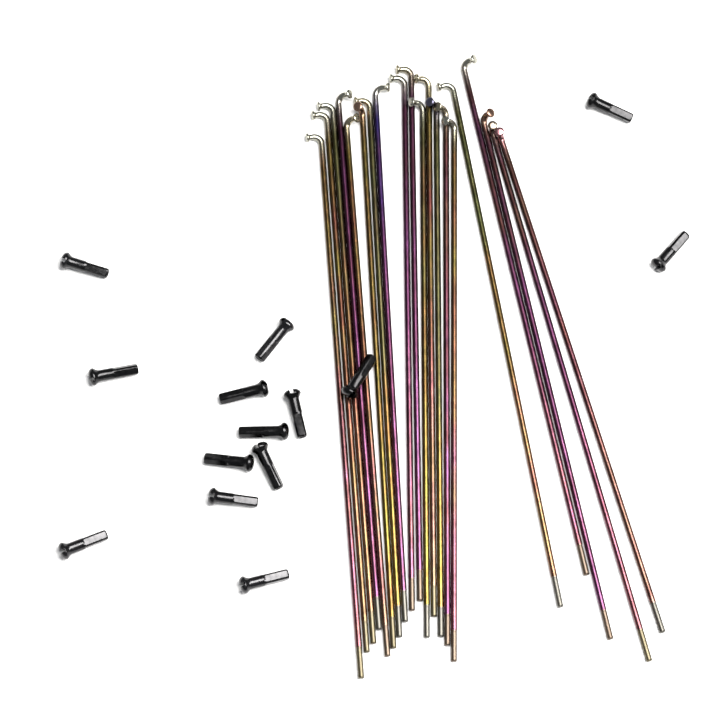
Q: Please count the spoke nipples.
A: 14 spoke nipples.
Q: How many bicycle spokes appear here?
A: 20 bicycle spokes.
